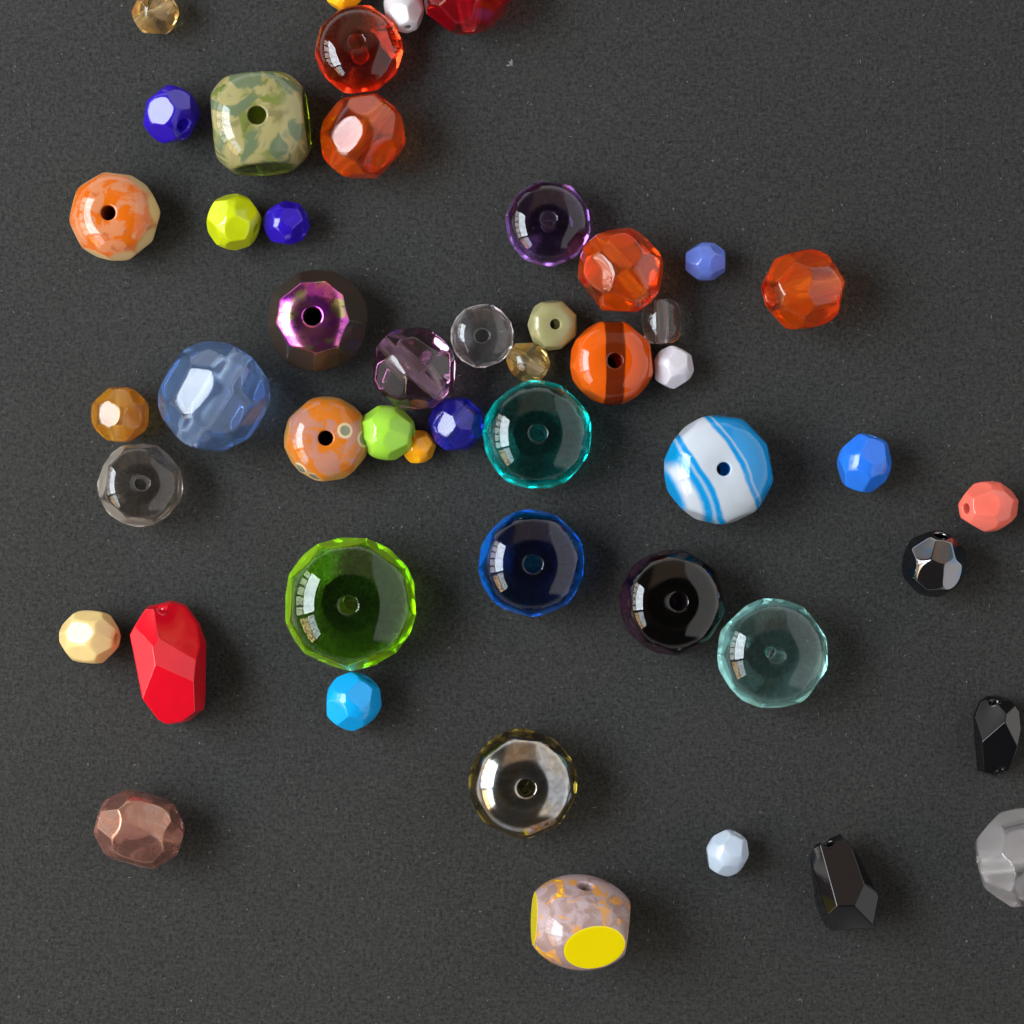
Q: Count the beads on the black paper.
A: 49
